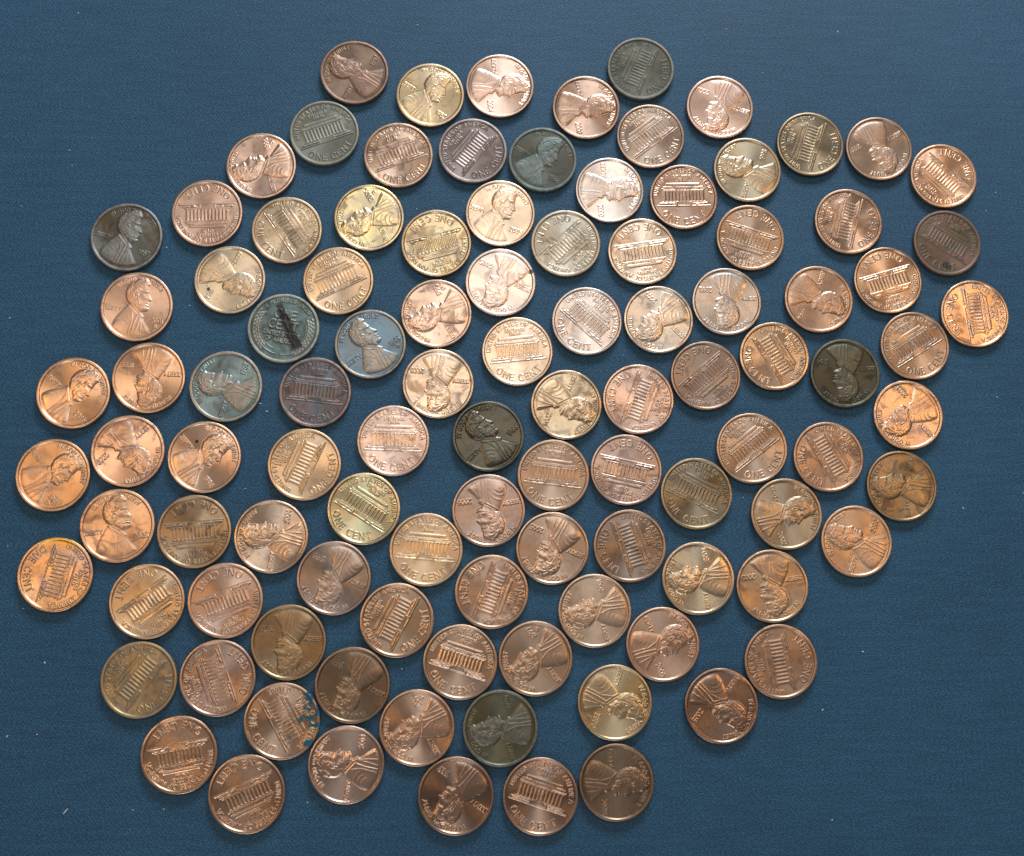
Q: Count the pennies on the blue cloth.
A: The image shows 105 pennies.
